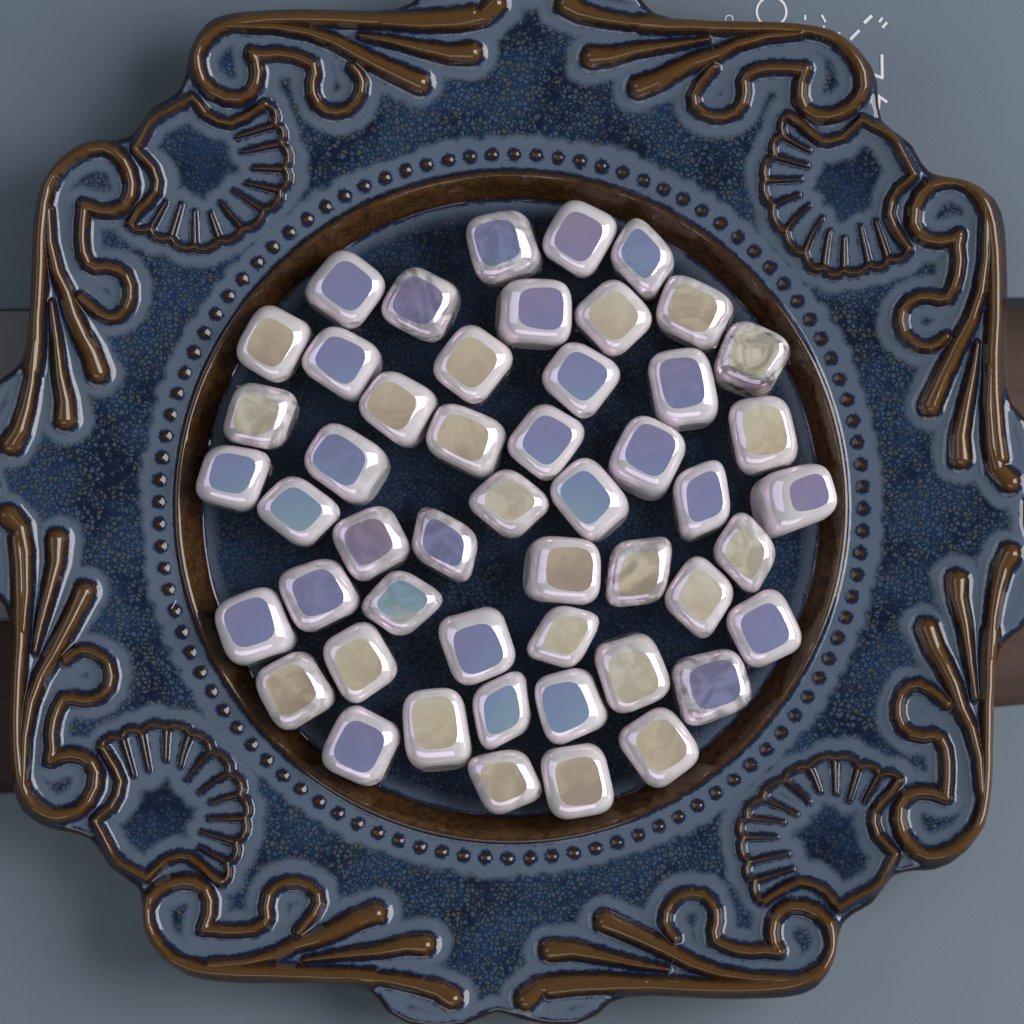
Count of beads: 50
